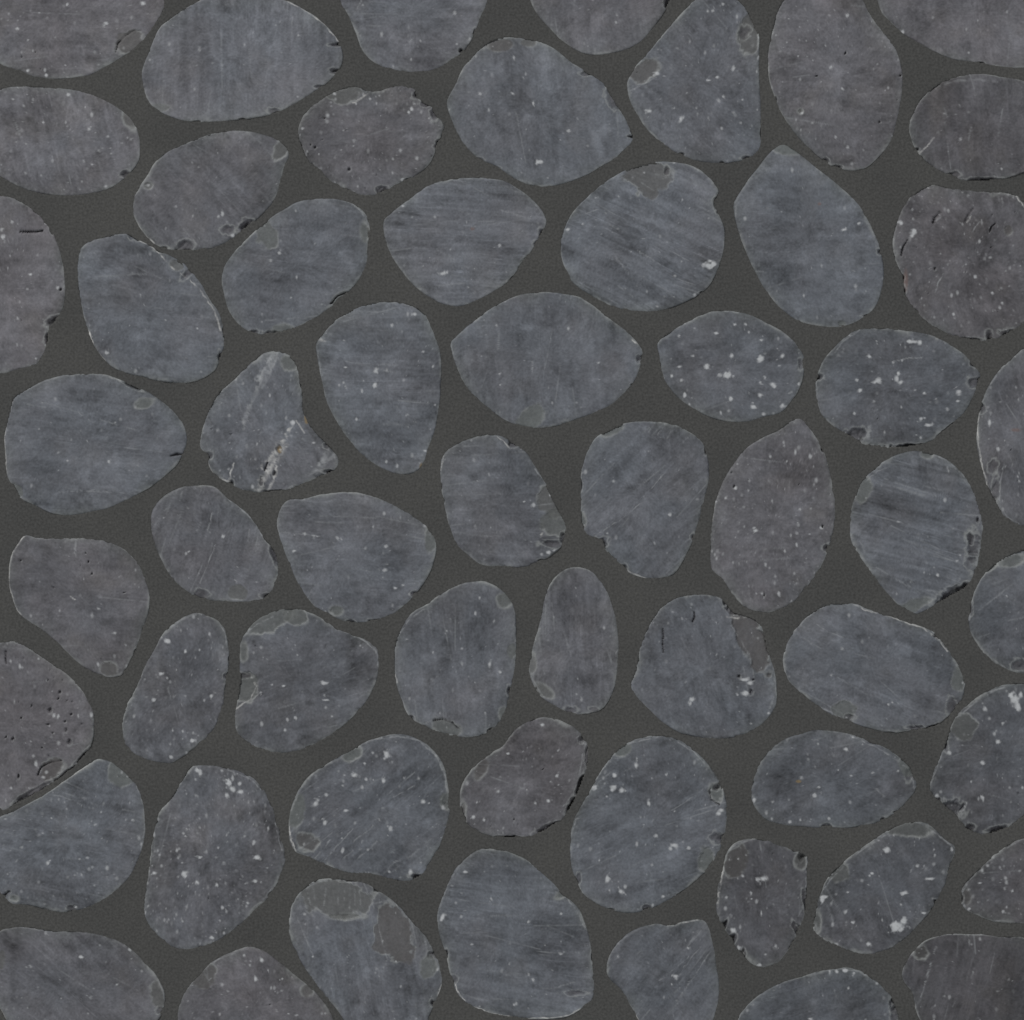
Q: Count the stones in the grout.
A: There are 58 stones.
